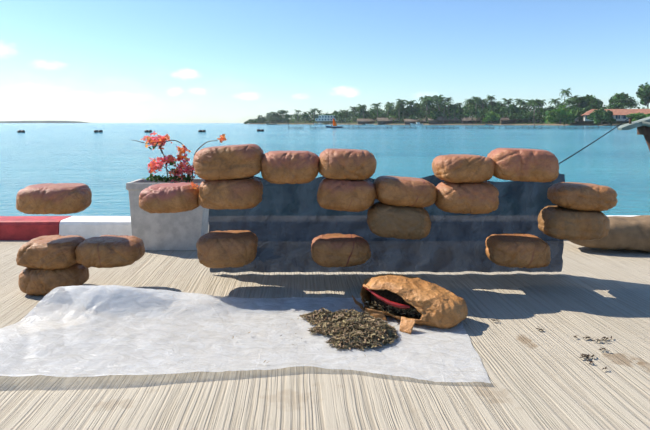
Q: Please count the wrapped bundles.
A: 20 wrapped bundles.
